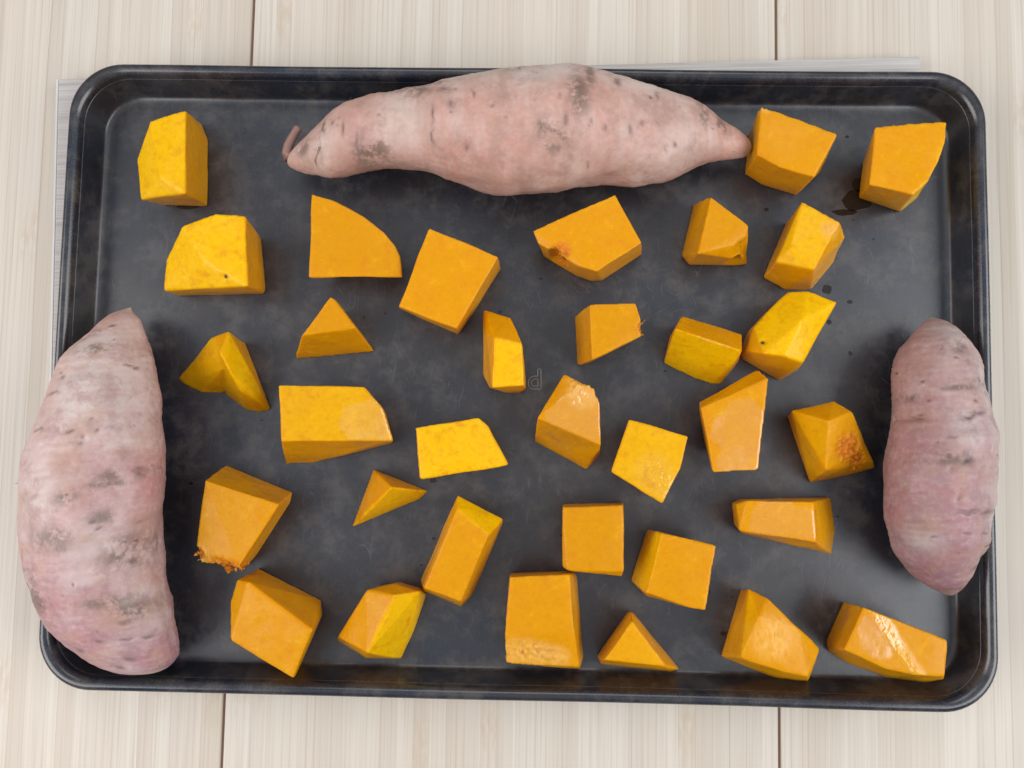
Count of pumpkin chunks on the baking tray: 33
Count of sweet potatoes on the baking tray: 3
